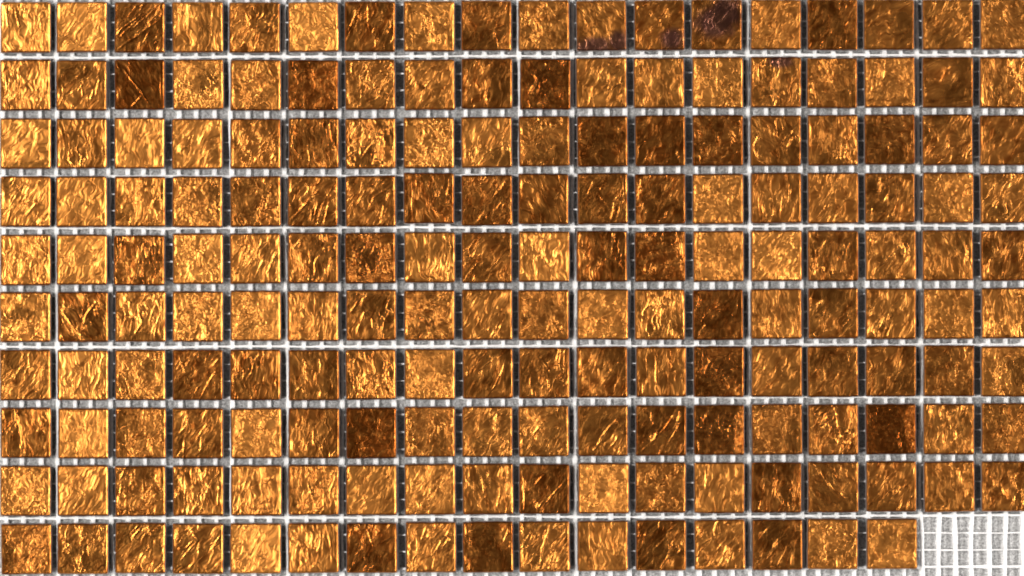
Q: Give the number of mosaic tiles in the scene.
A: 178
